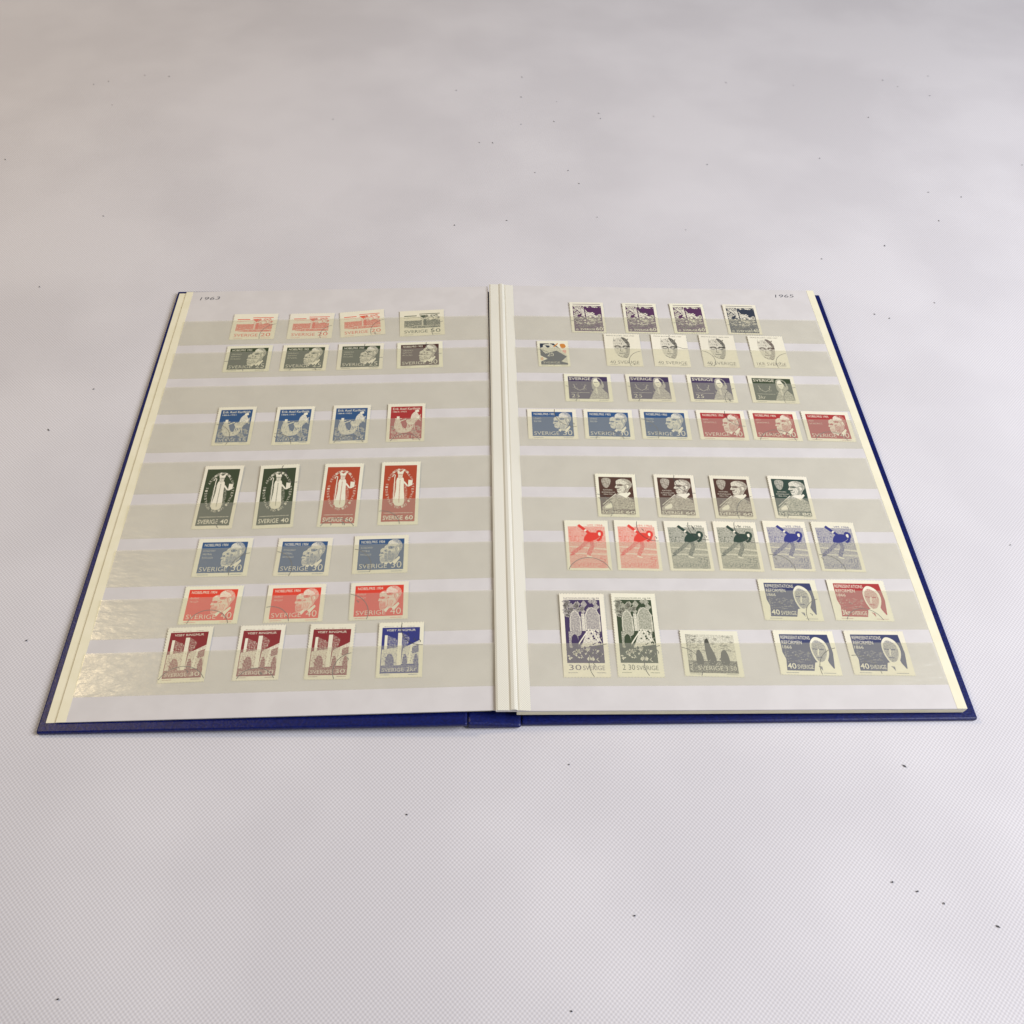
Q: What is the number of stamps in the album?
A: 62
